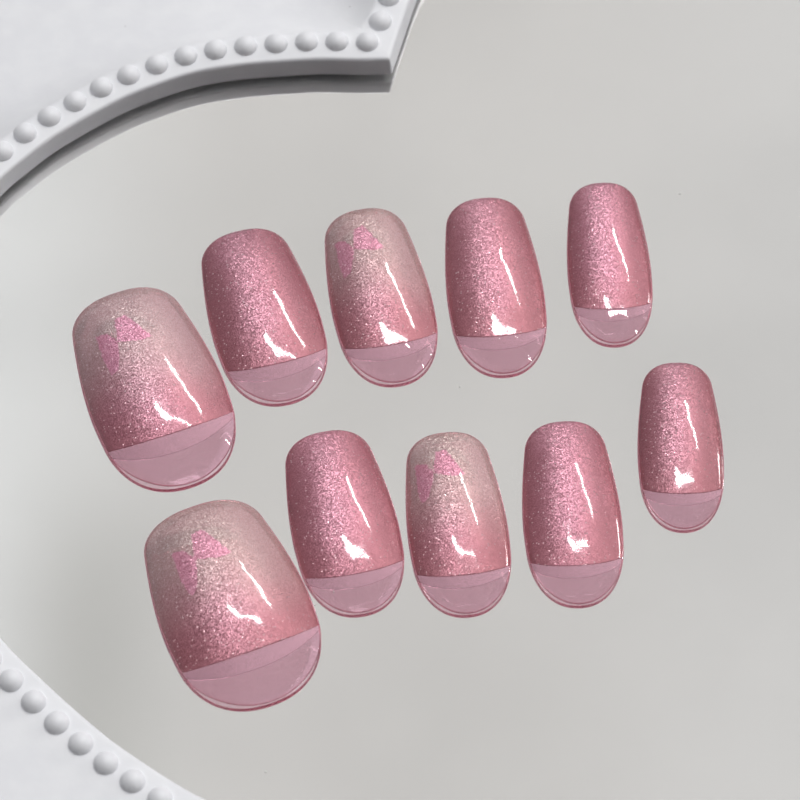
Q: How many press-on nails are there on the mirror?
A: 10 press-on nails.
